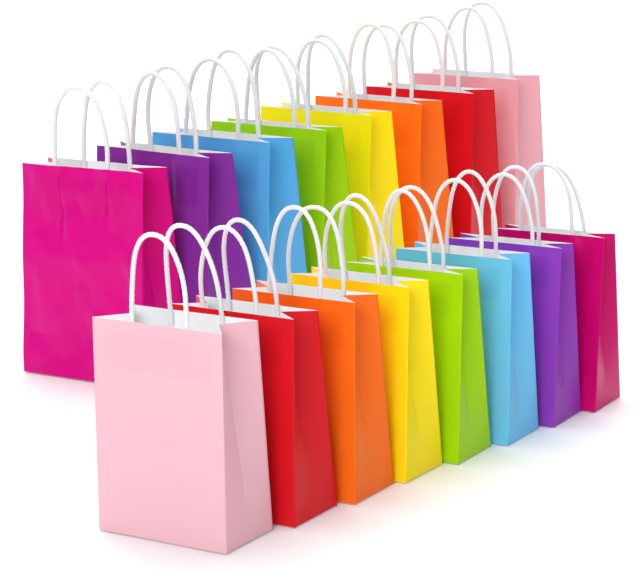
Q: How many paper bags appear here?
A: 16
